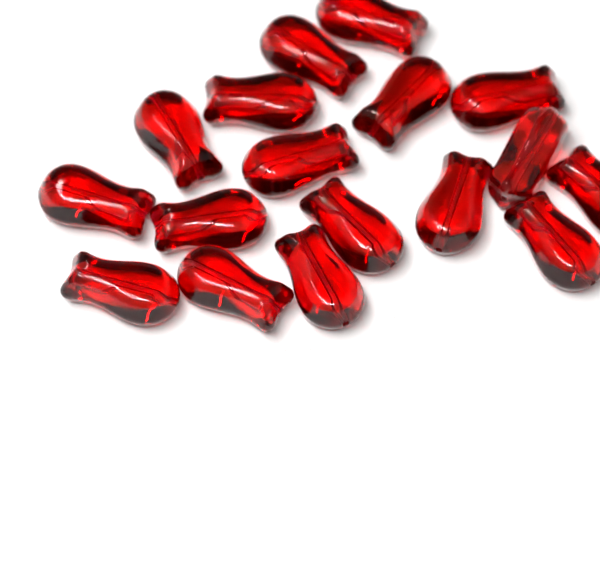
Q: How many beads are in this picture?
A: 17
